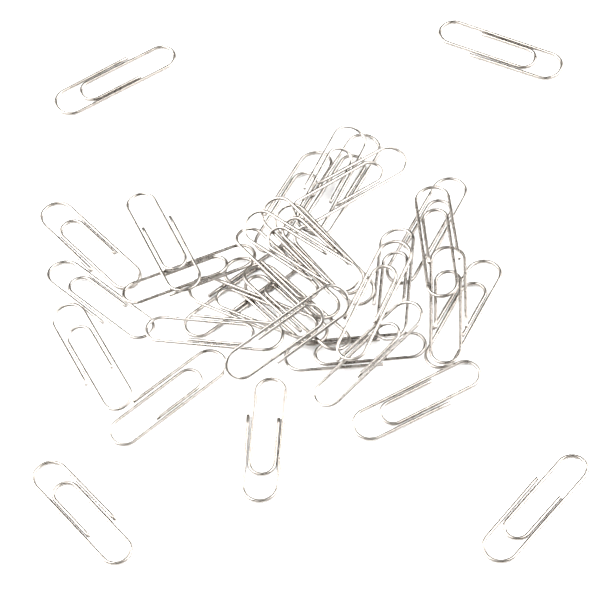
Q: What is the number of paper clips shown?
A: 34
